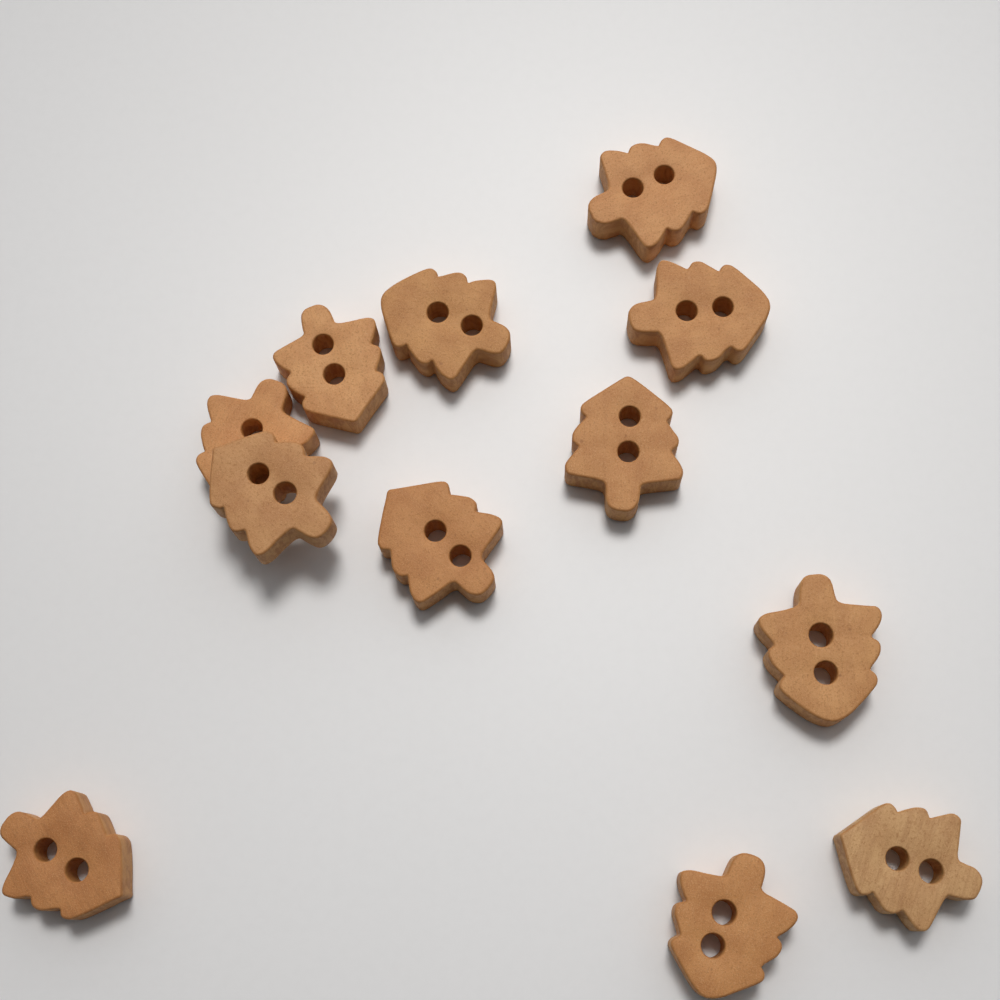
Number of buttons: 12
